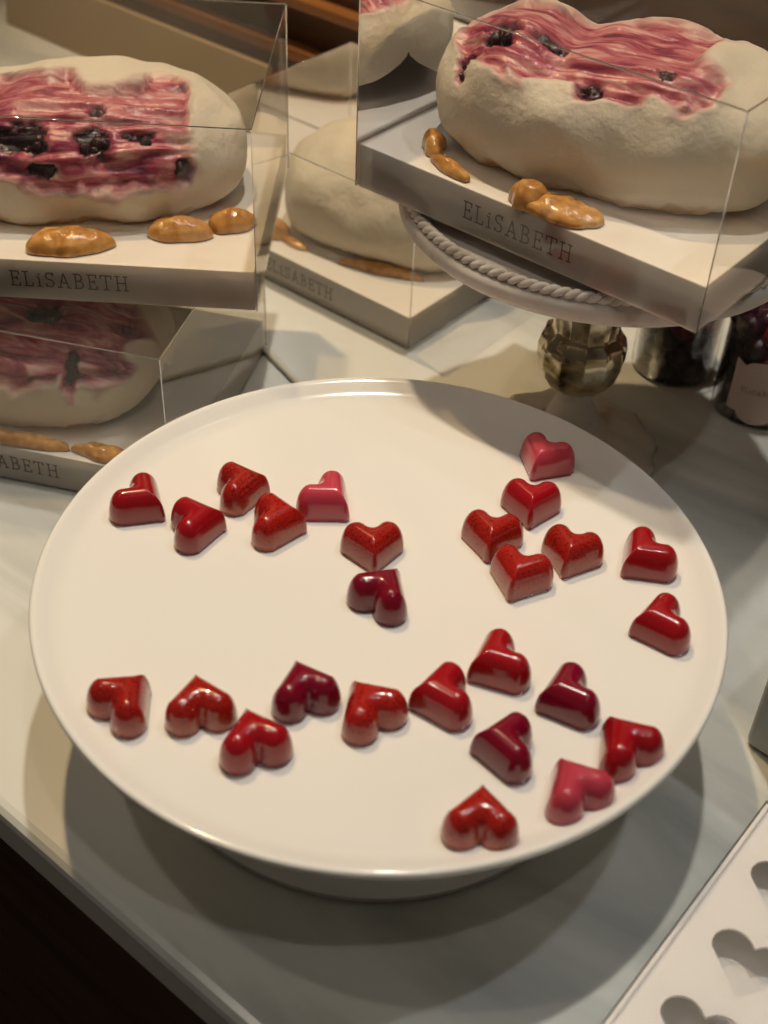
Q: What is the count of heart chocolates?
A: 26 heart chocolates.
